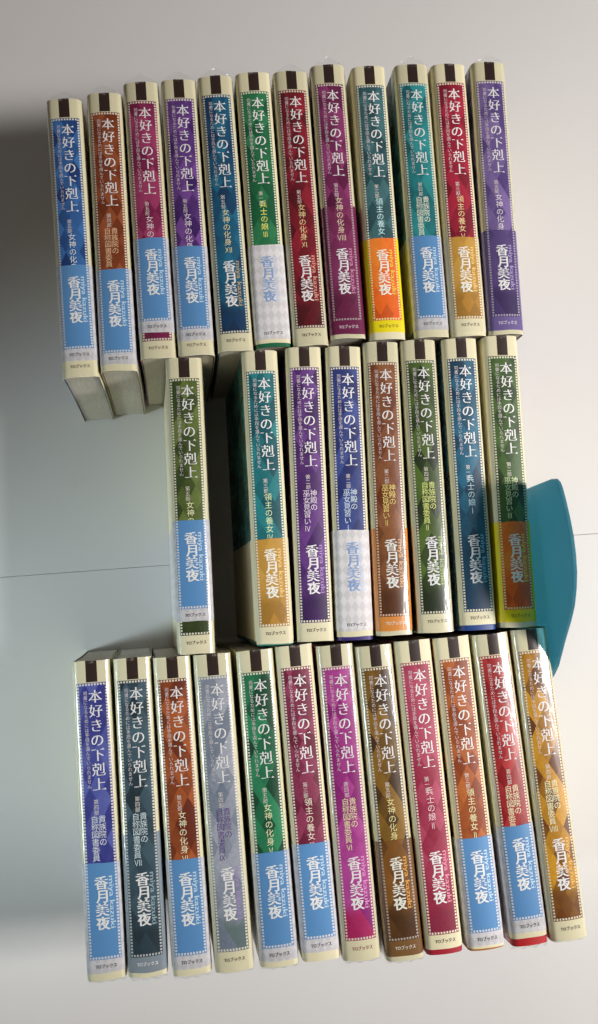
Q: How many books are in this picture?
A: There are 32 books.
